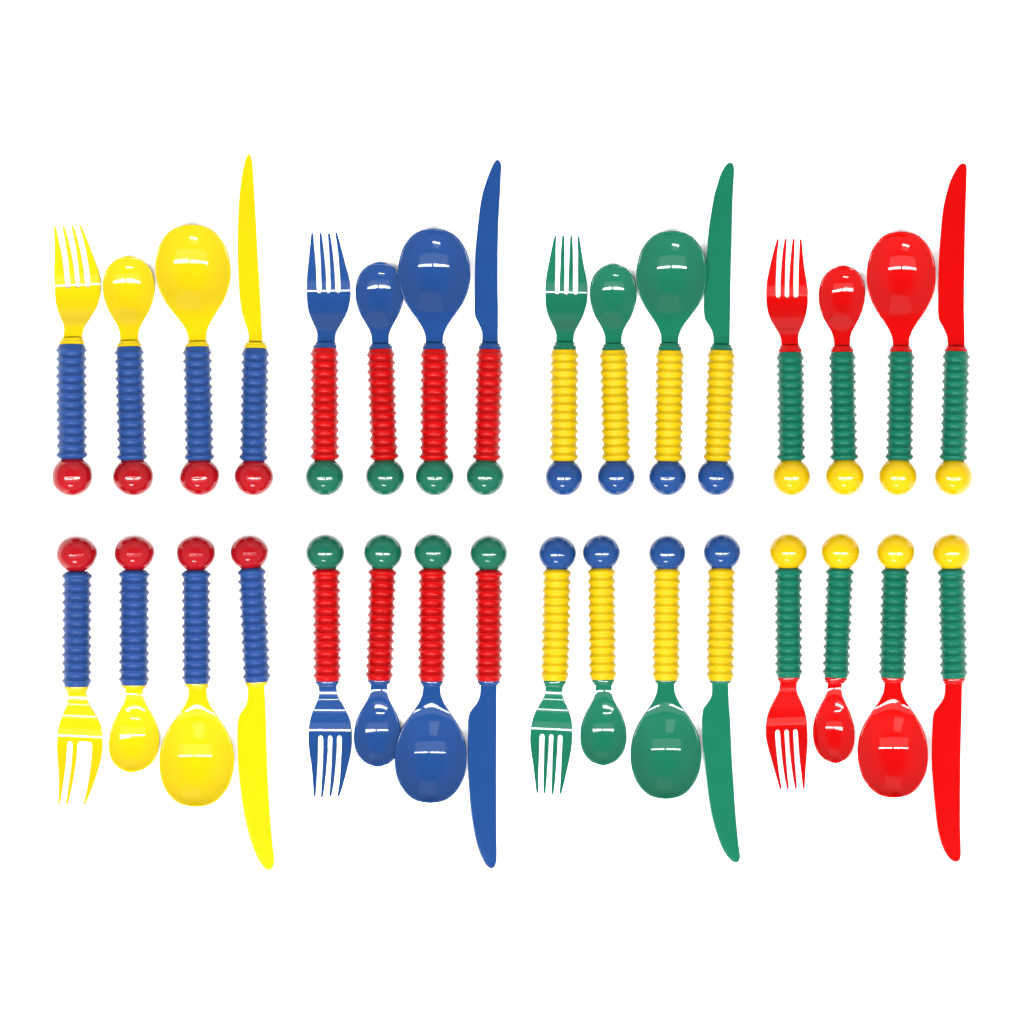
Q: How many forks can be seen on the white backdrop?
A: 8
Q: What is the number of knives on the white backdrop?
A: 8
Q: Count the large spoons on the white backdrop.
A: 8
